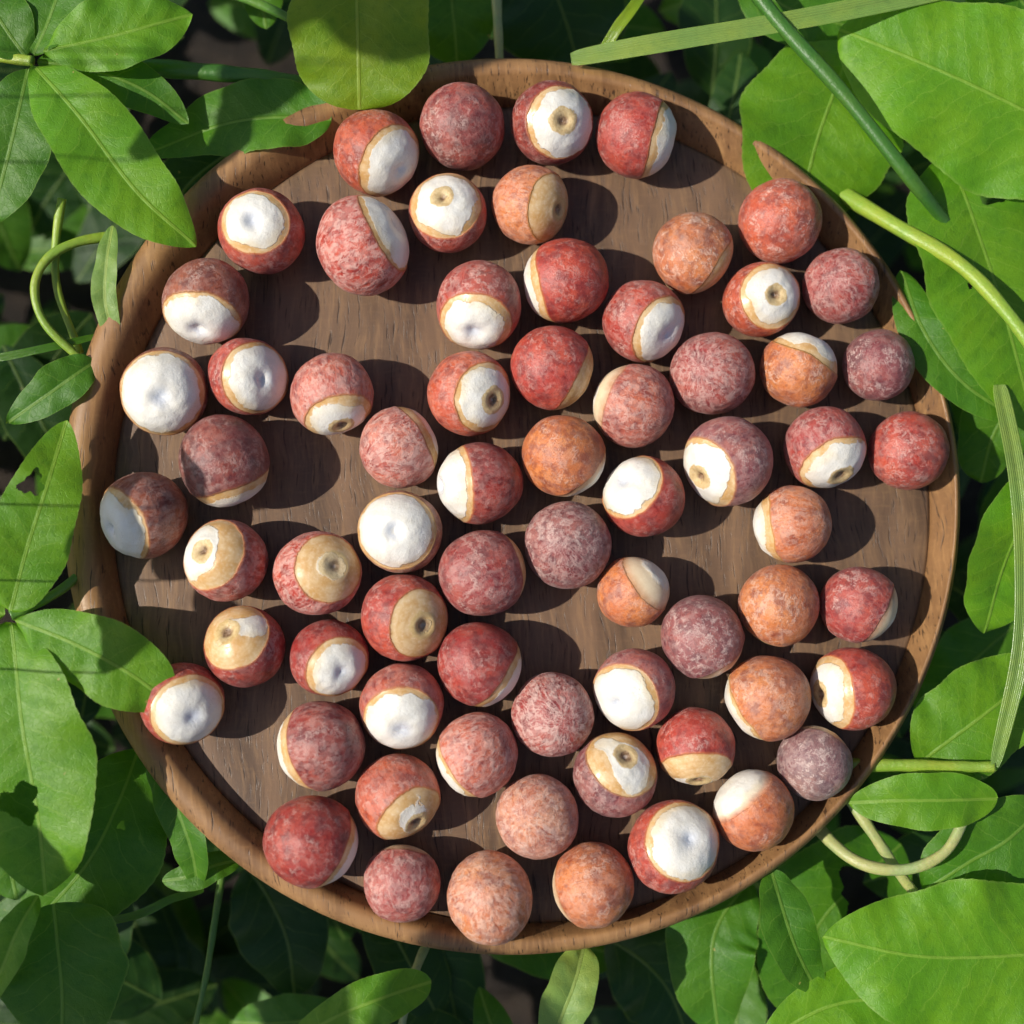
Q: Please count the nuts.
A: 67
